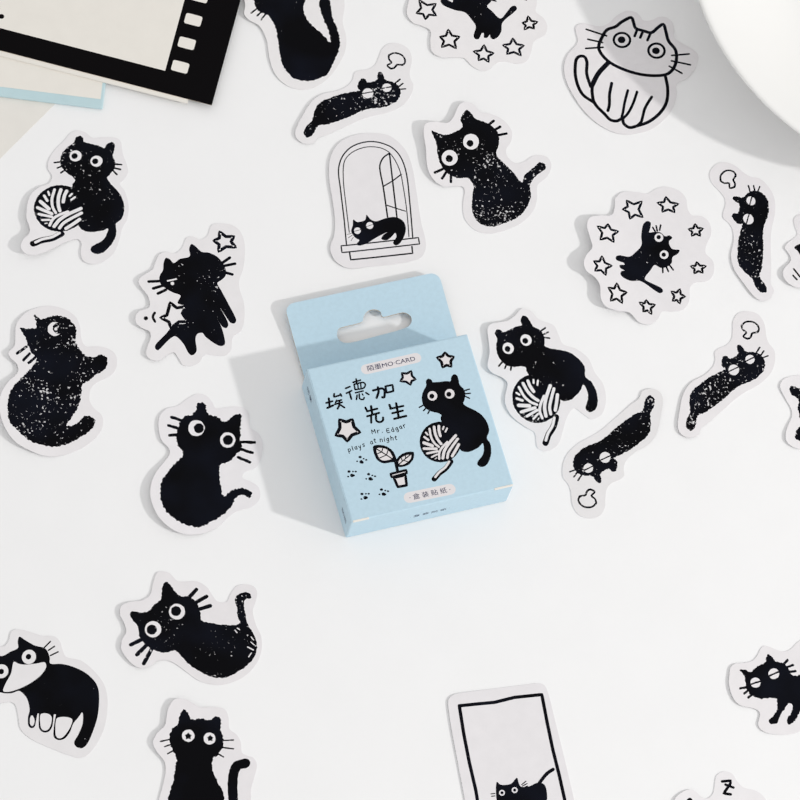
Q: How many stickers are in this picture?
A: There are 23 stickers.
